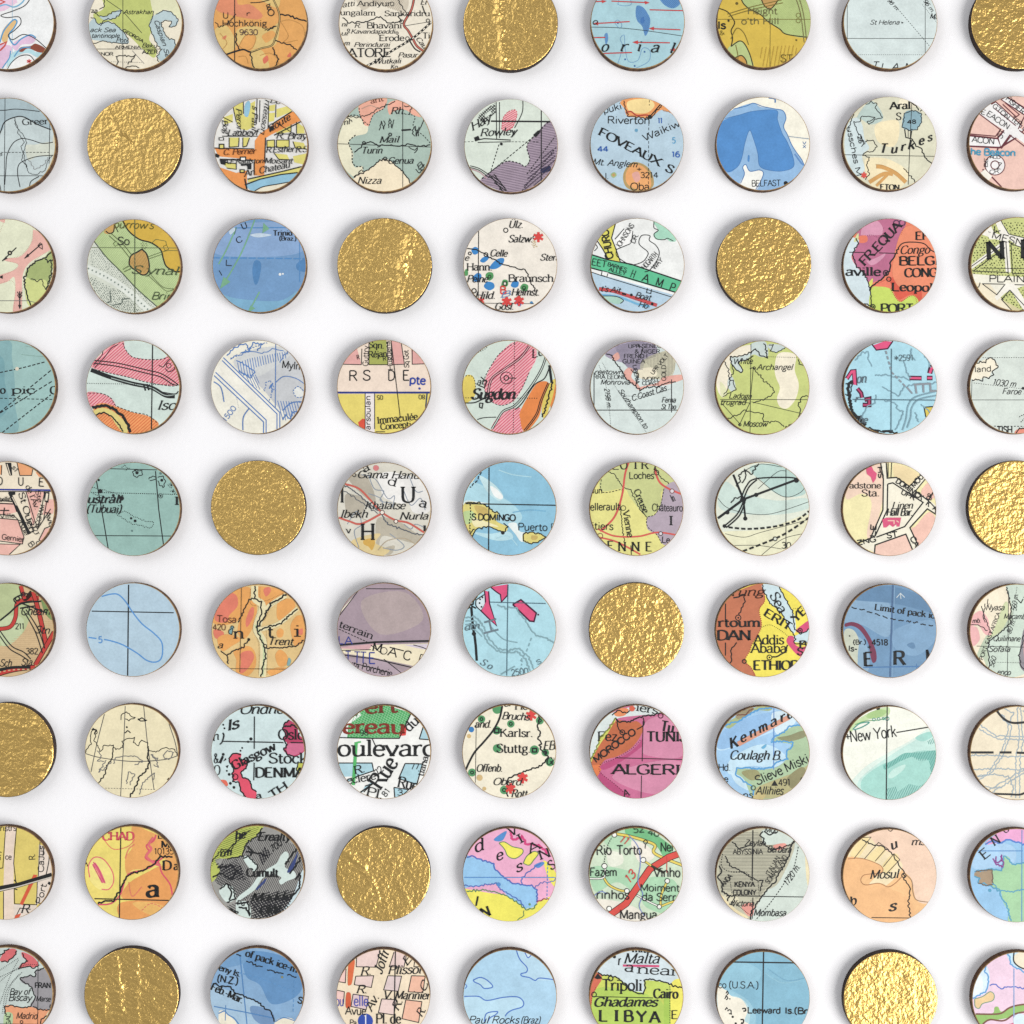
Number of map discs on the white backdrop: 69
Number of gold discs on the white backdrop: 12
